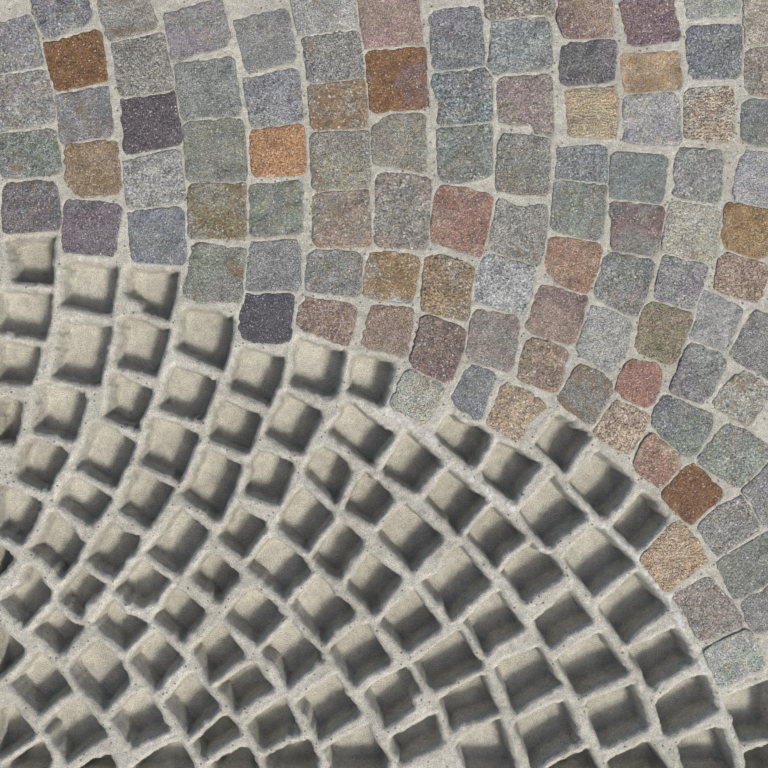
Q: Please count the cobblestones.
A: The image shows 100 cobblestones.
